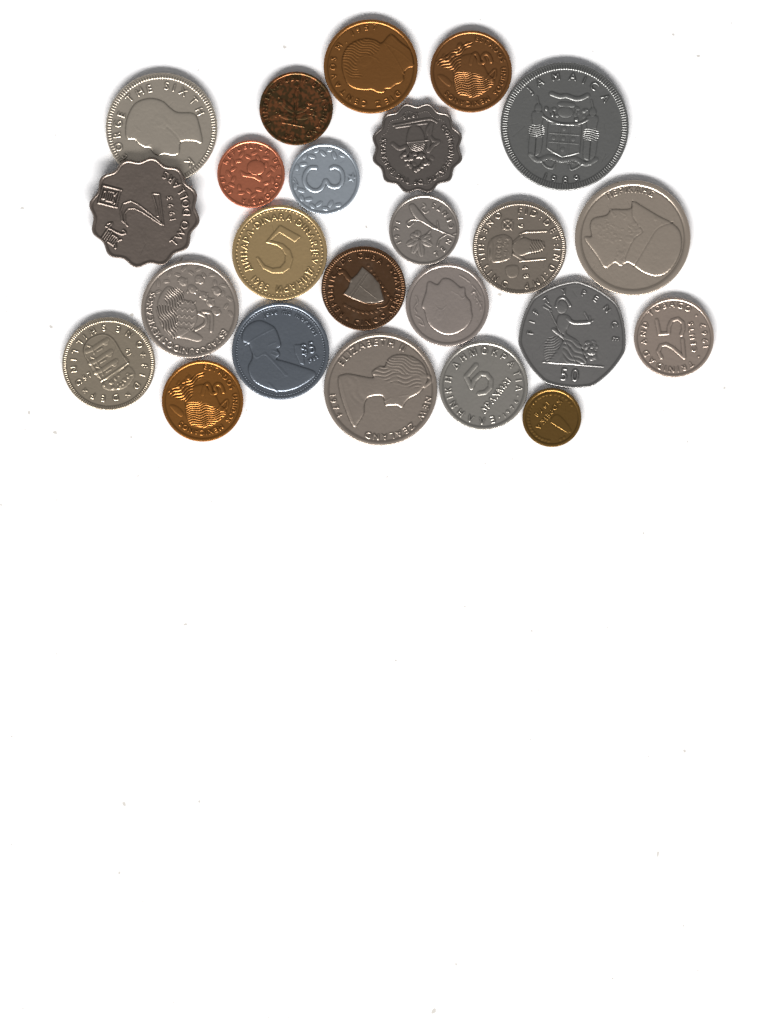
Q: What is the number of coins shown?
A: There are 24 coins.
